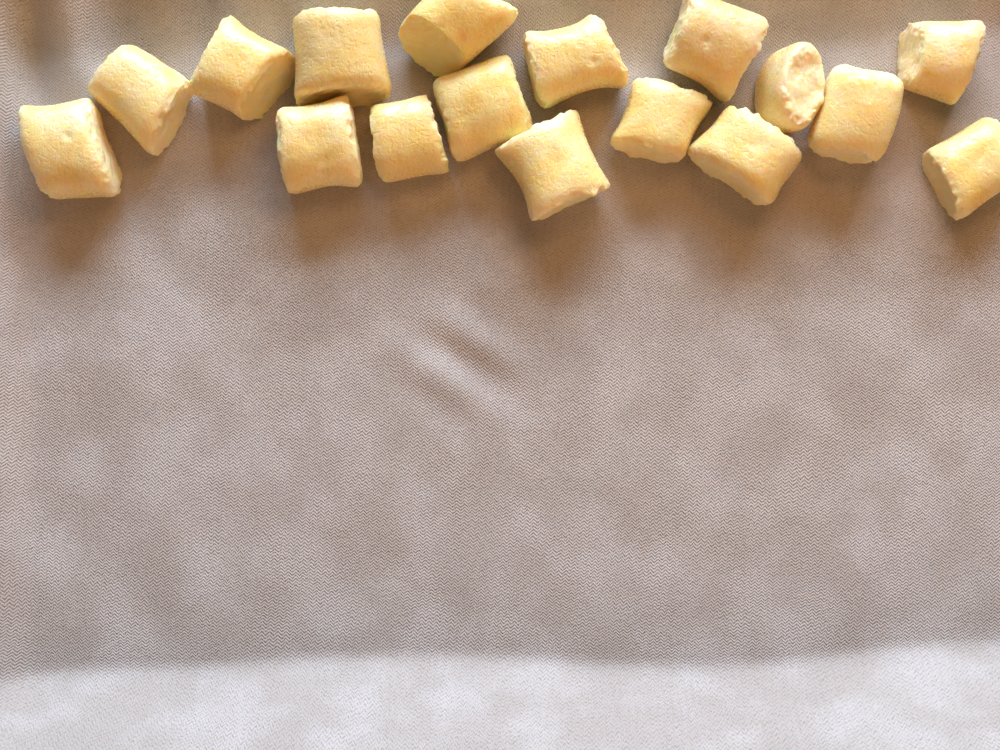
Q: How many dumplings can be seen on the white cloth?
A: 17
